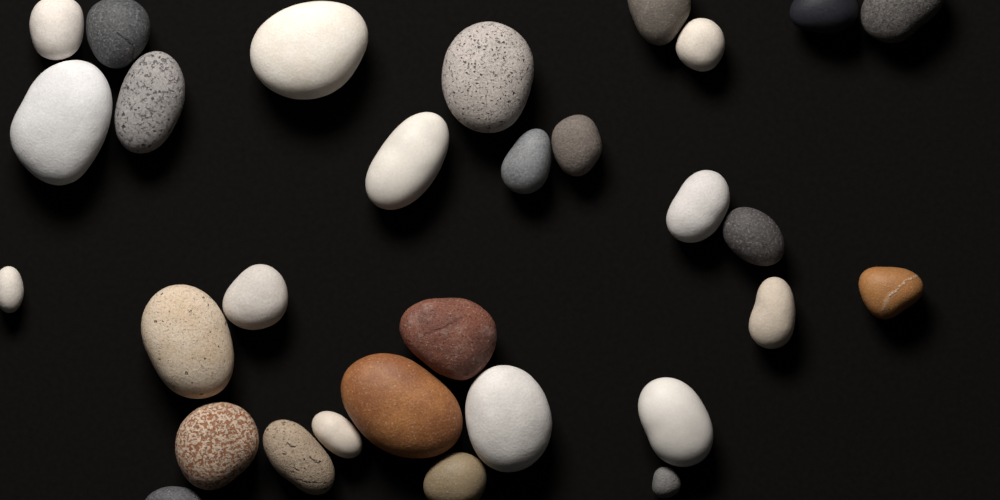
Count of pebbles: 30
